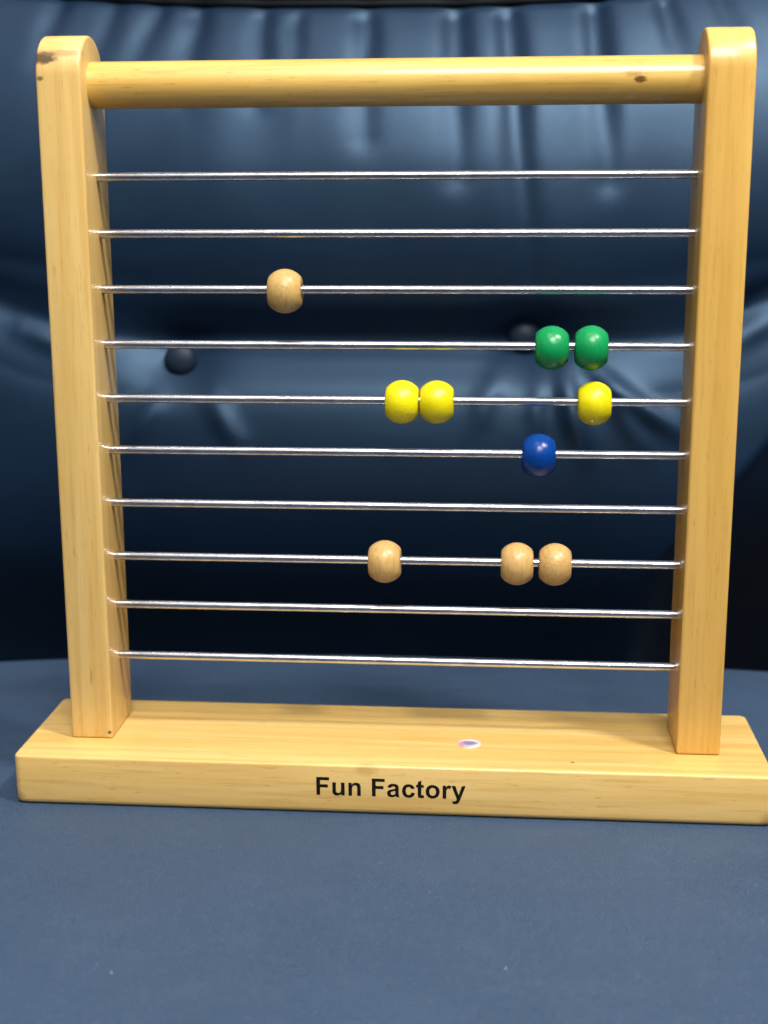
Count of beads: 10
